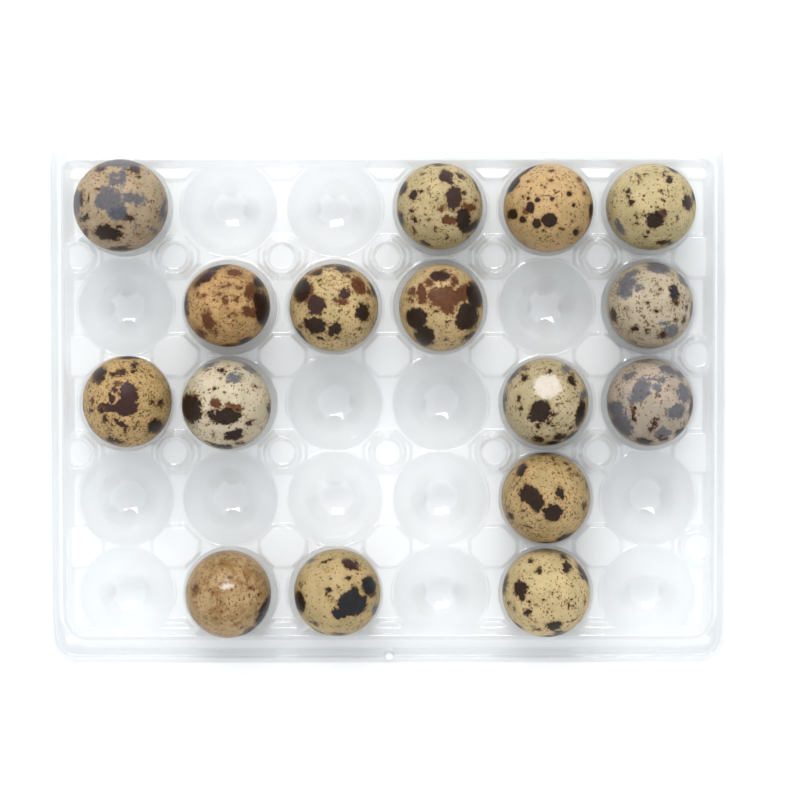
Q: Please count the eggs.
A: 16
